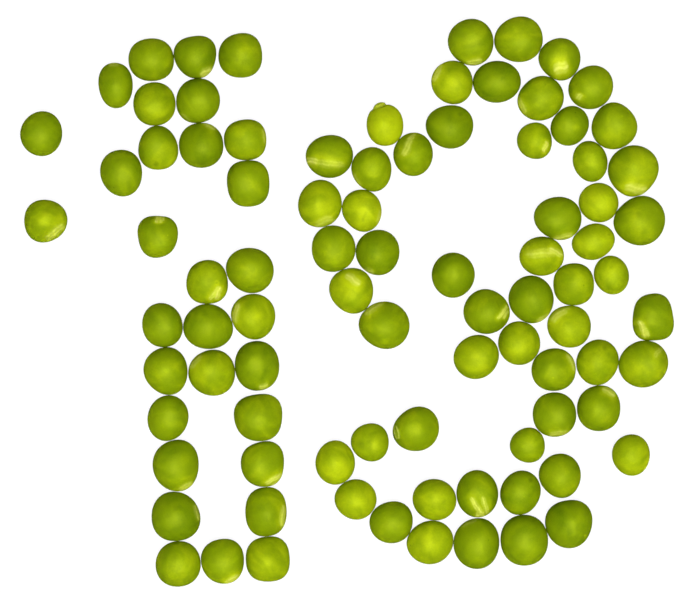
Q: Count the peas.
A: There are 88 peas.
